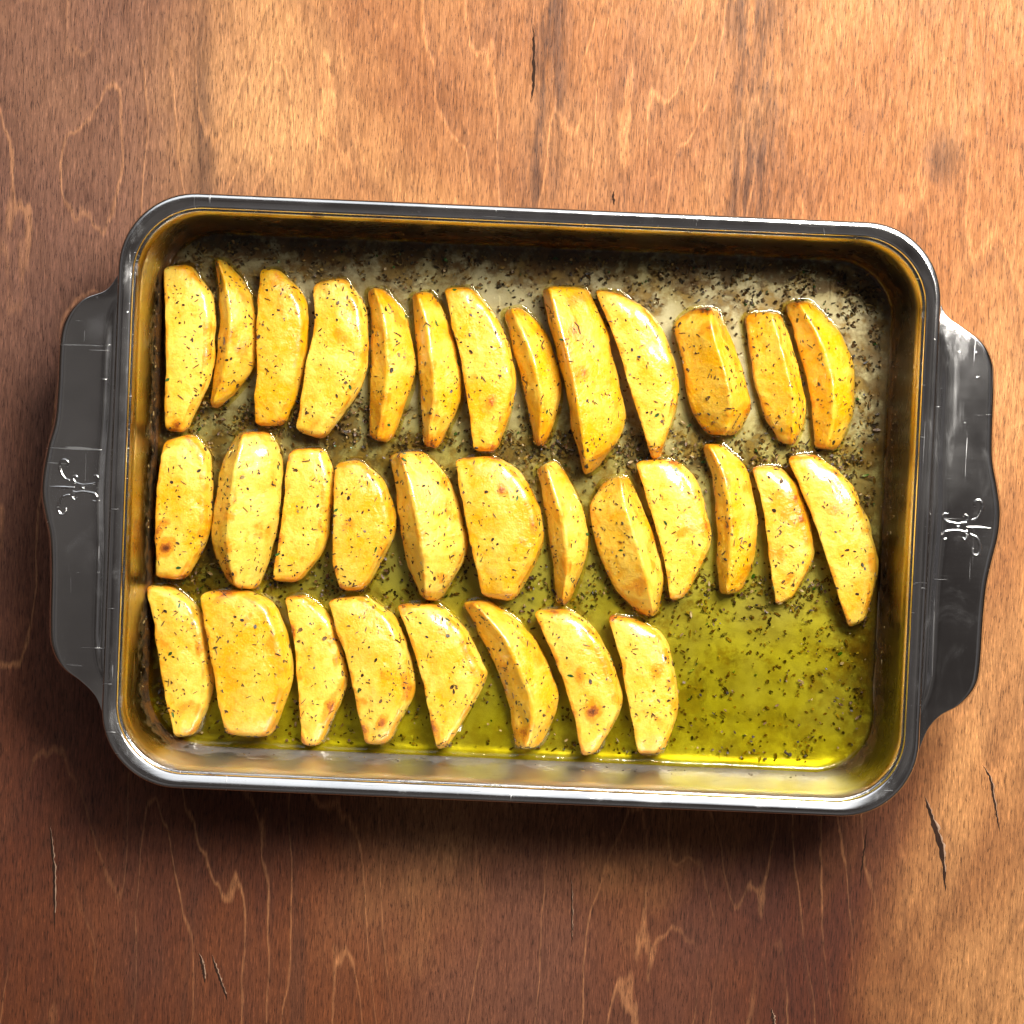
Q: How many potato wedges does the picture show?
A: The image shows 33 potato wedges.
